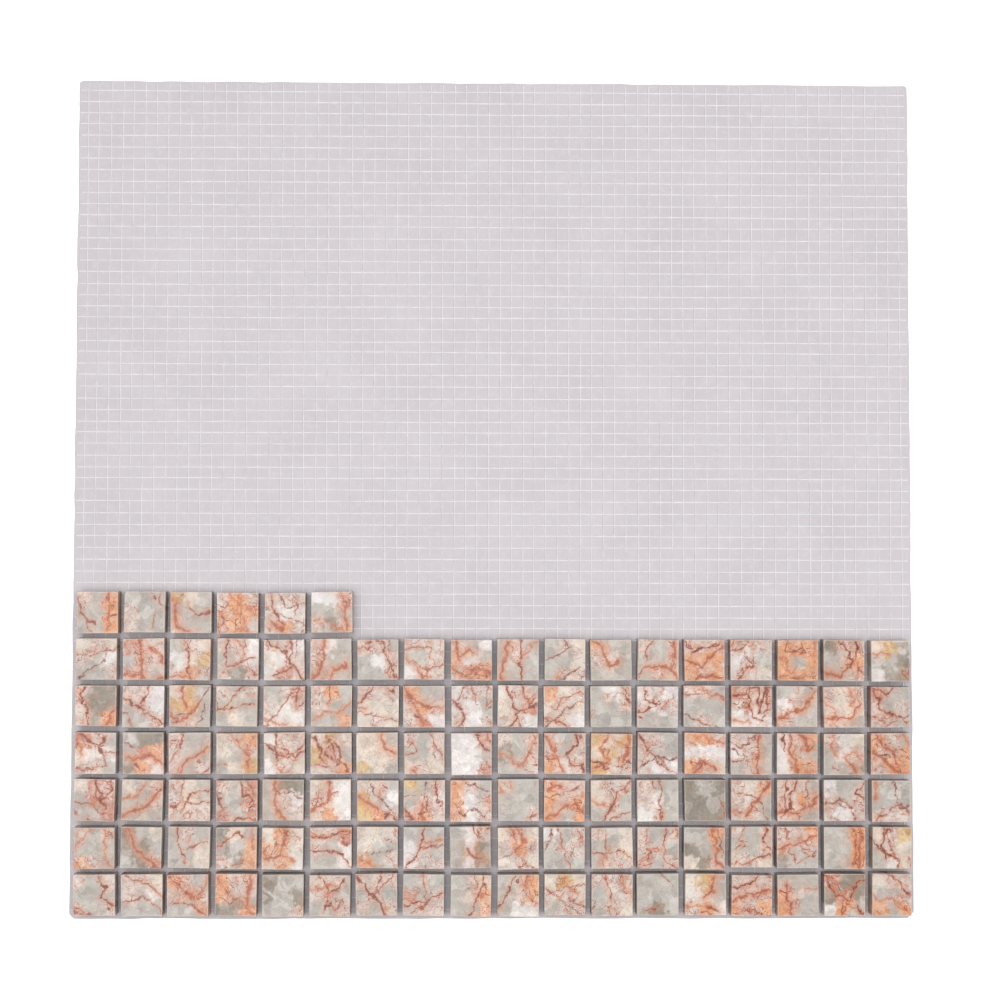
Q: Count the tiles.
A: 114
